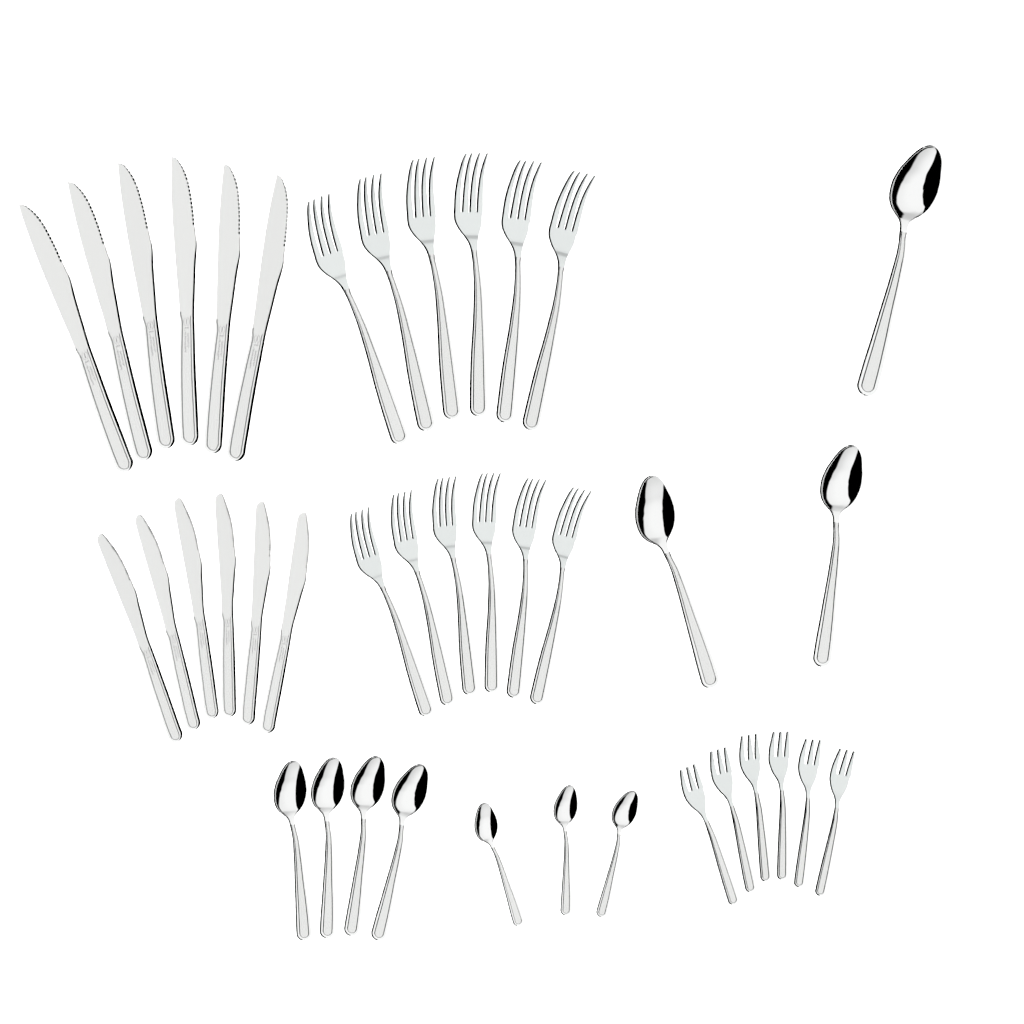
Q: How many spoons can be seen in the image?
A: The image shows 10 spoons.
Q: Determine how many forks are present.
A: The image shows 18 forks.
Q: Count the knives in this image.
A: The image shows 12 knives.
